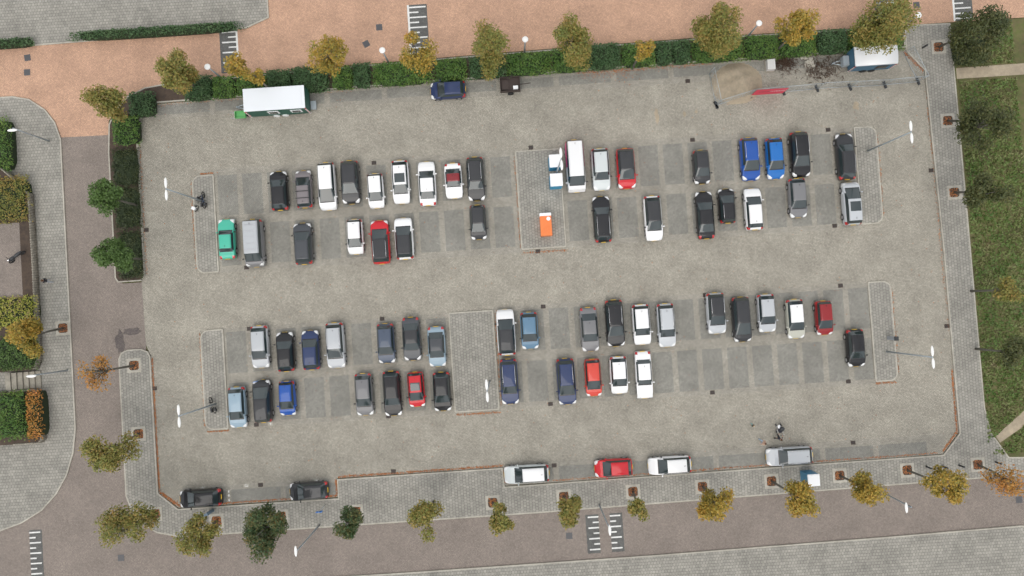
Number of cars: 69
